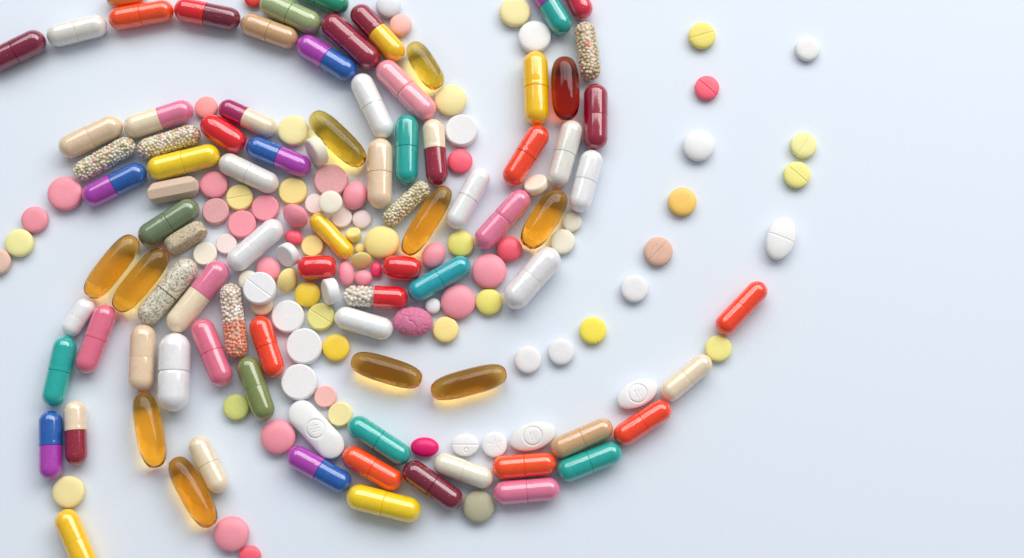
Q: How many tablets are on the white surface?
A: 94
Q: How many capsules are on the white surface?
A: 85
